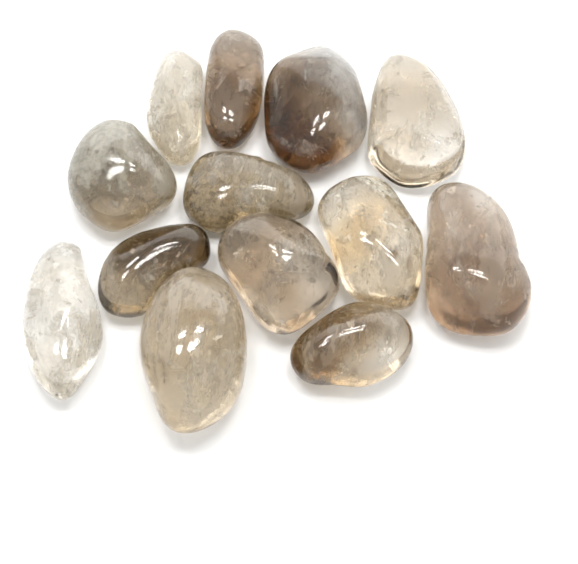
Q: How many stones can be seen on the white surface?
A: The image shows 13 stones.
